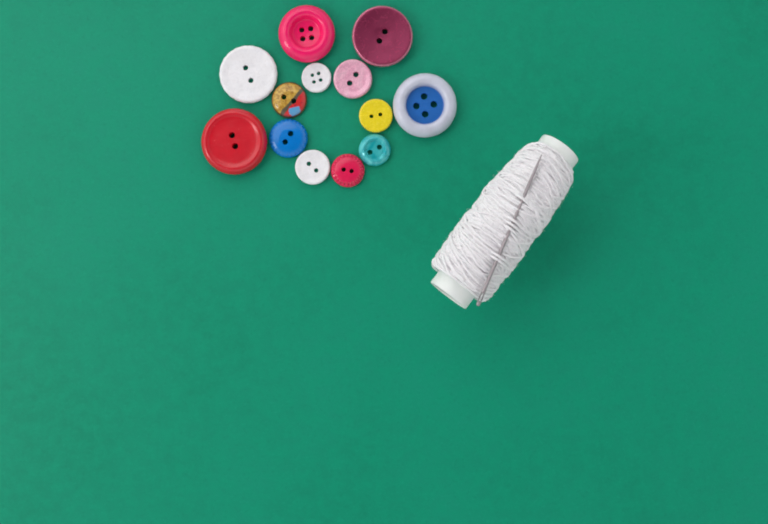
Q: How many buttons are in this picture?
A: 13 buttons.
